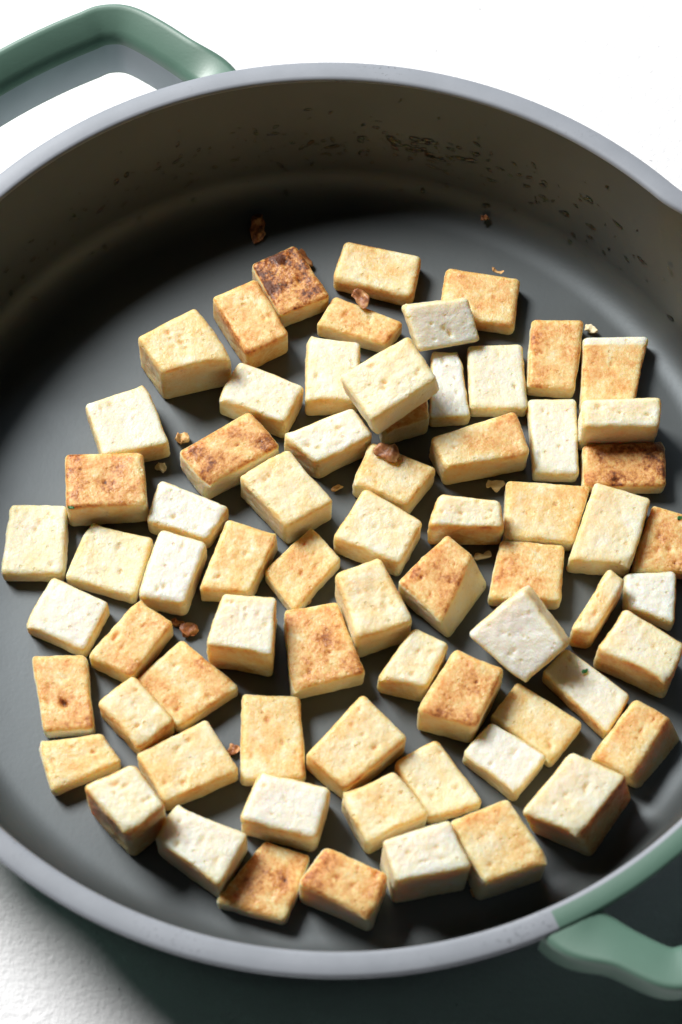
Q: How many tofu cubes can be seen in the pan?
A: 70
